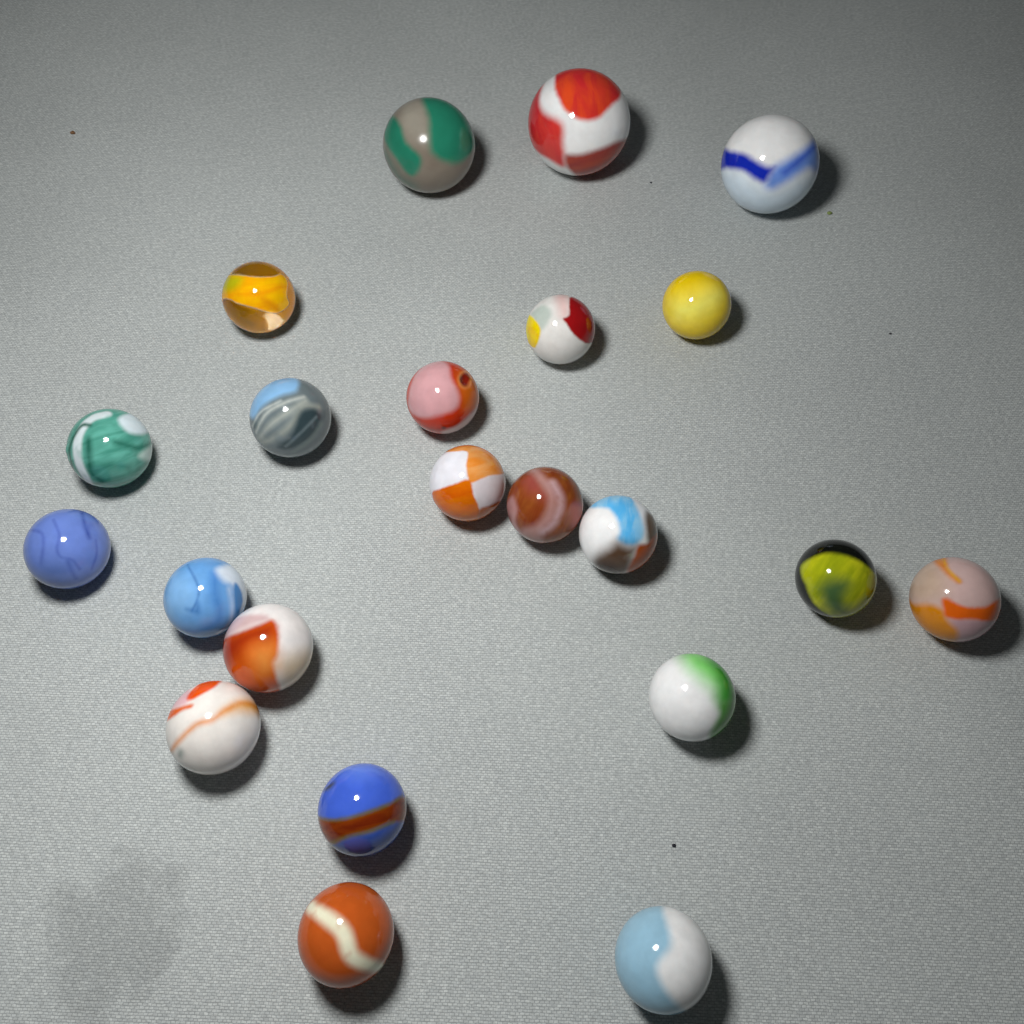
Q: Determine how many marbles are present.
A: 22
